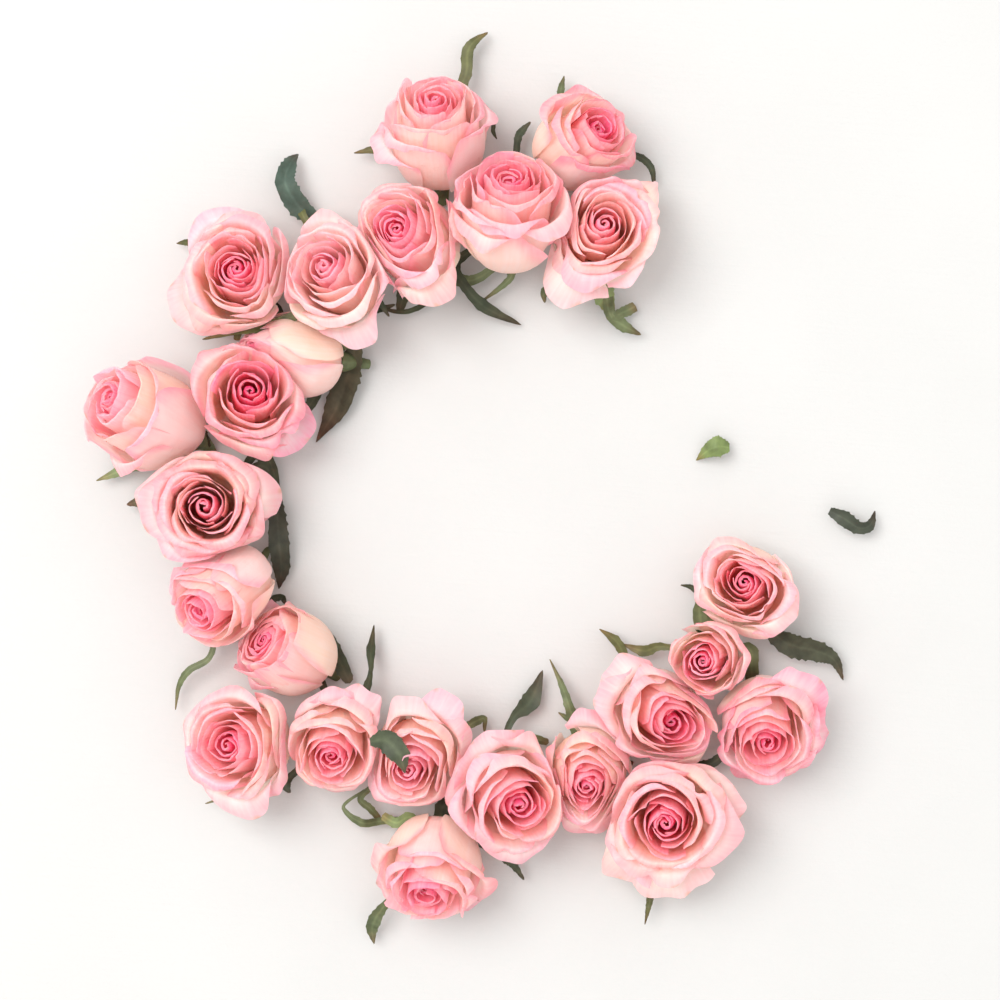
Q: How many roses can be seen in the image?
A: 24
